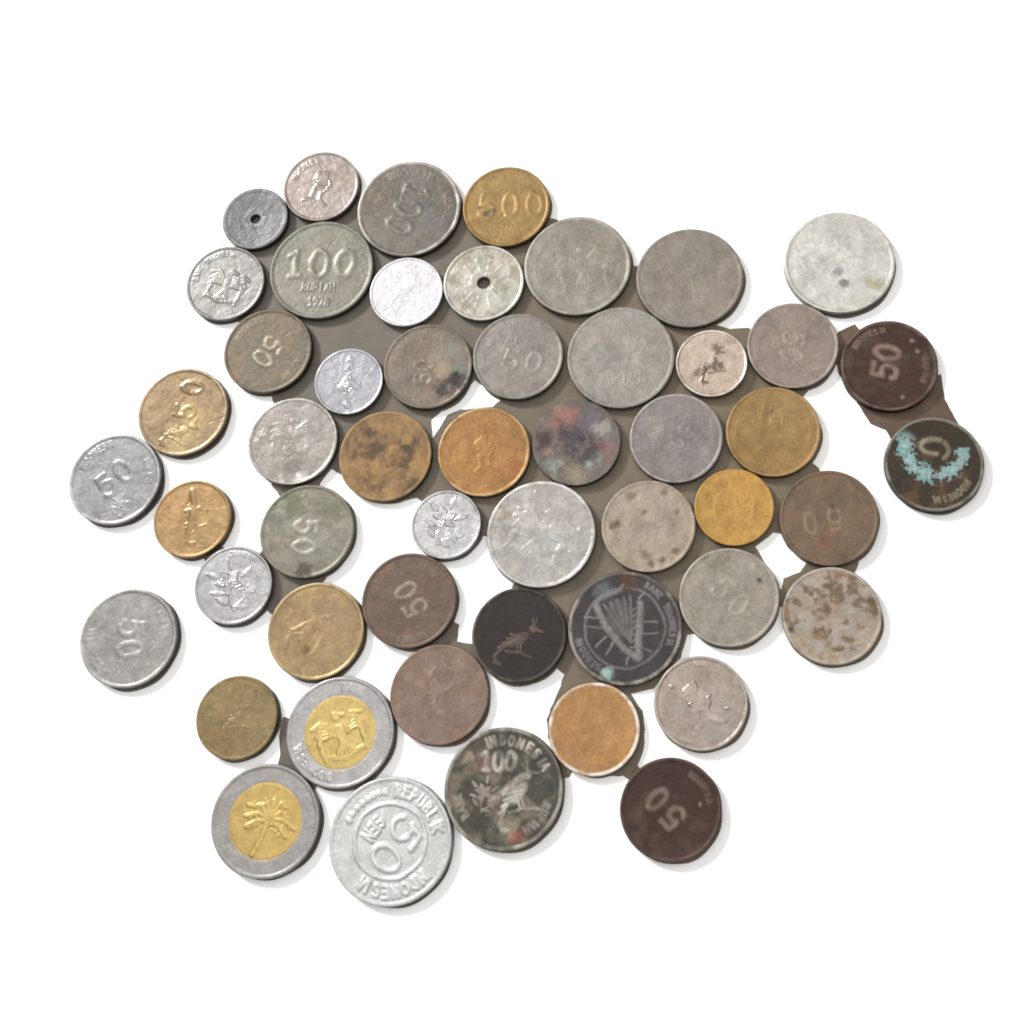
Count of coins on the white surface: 52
